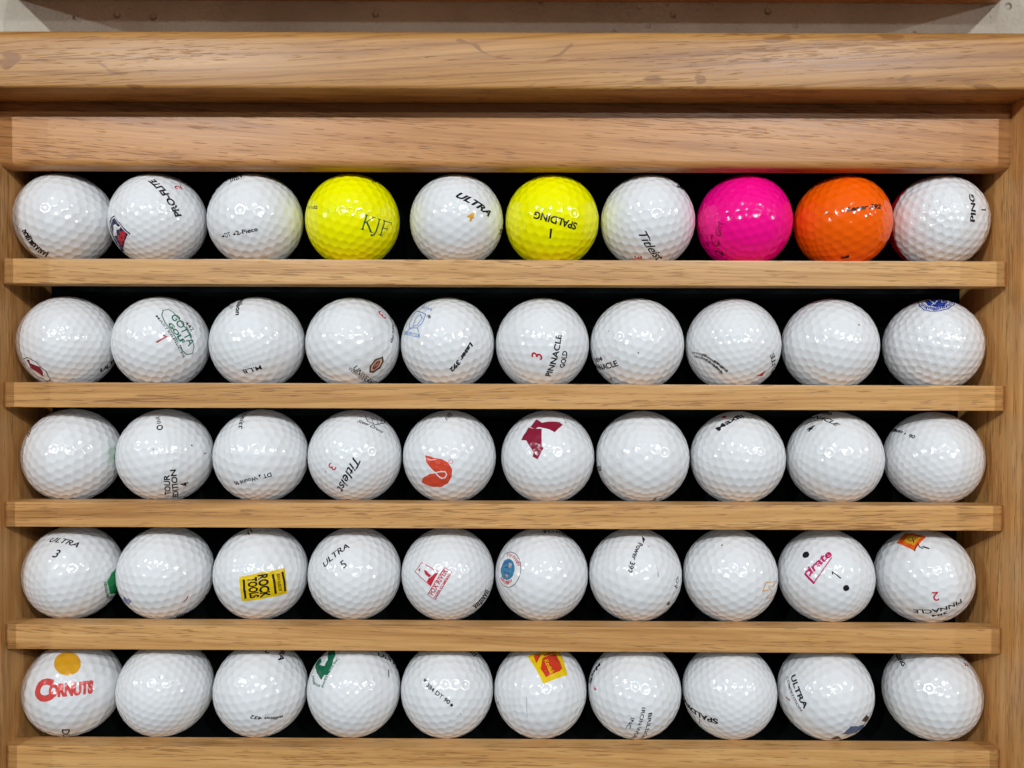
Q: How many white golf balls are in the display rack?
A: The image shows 46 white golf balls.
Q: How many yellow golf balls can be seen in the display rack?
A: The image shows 2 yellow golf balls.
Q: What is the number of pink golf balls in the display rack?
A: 1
